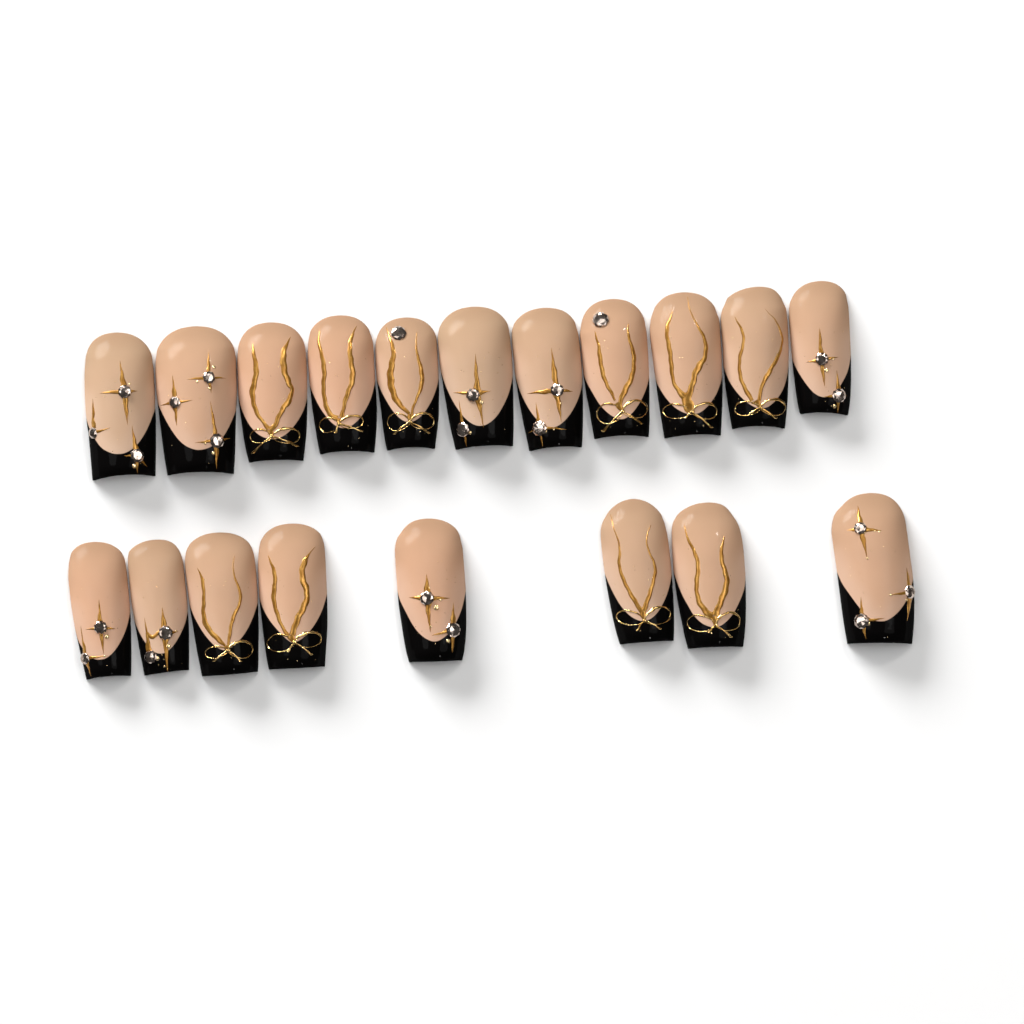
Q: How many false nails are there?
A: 19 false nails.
